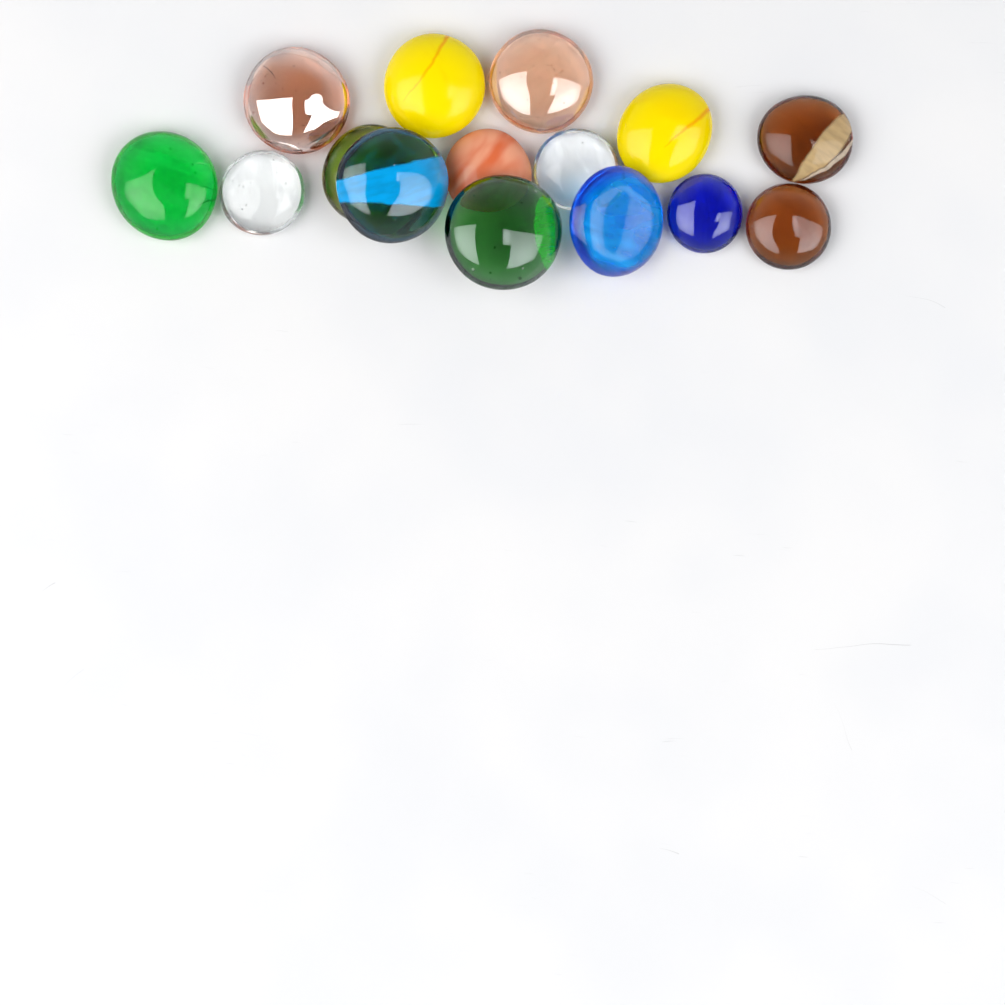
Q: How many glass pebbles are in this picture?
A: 15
